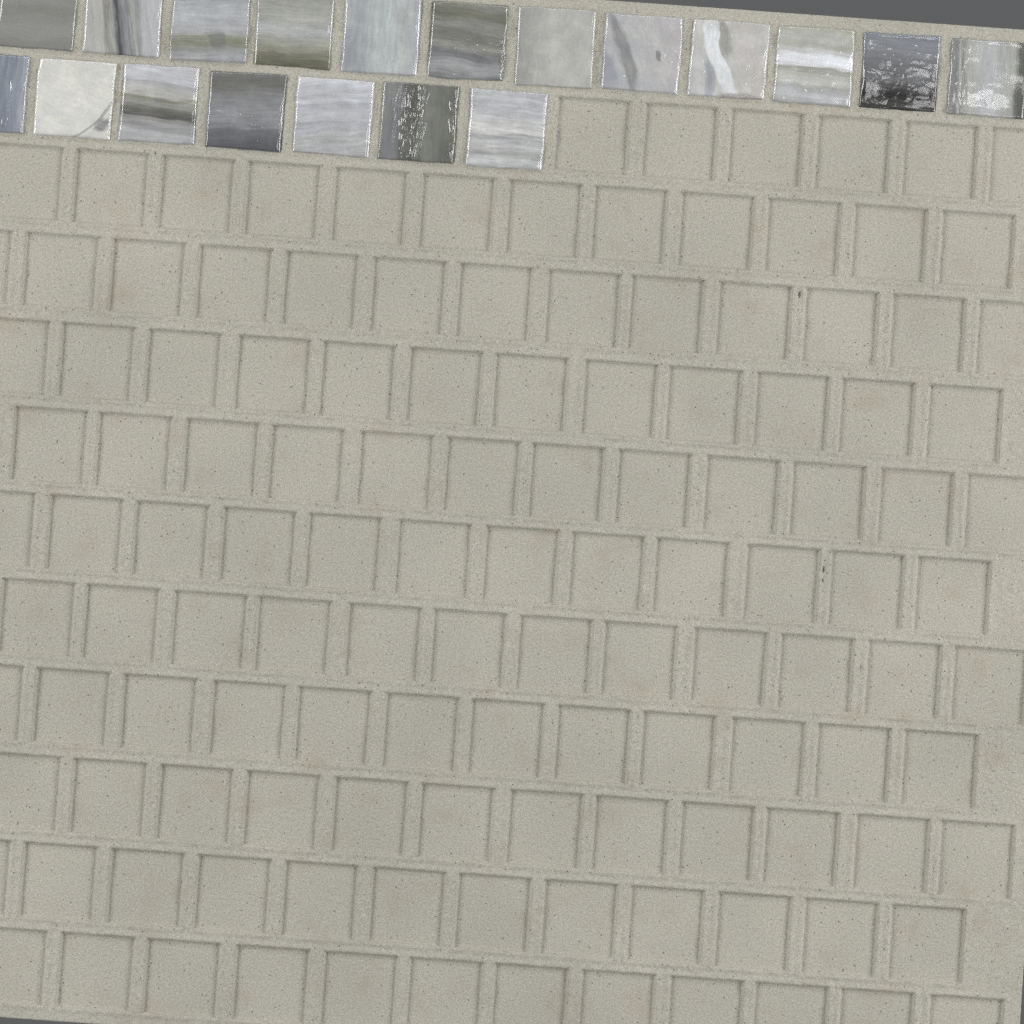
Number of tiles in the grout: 19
